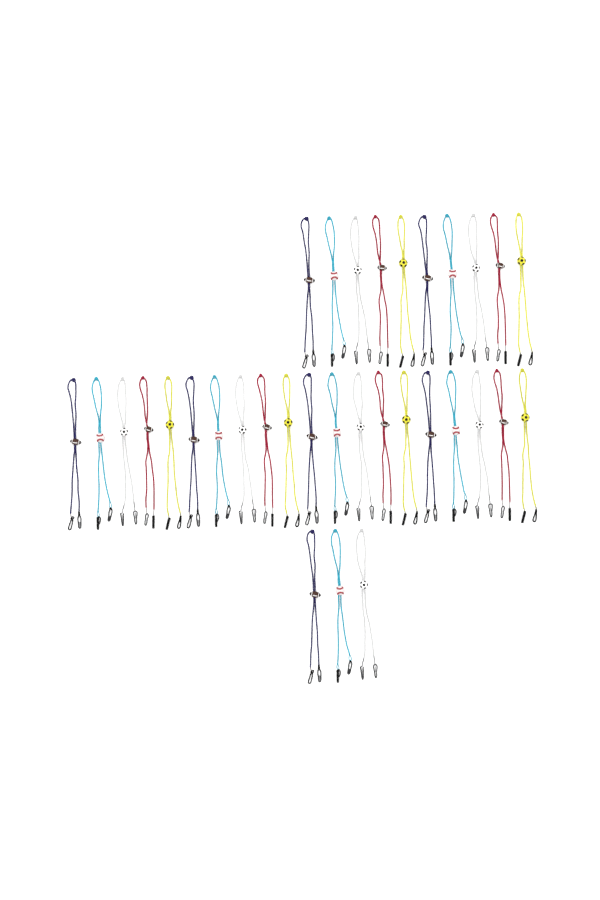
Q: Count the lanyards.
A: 33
